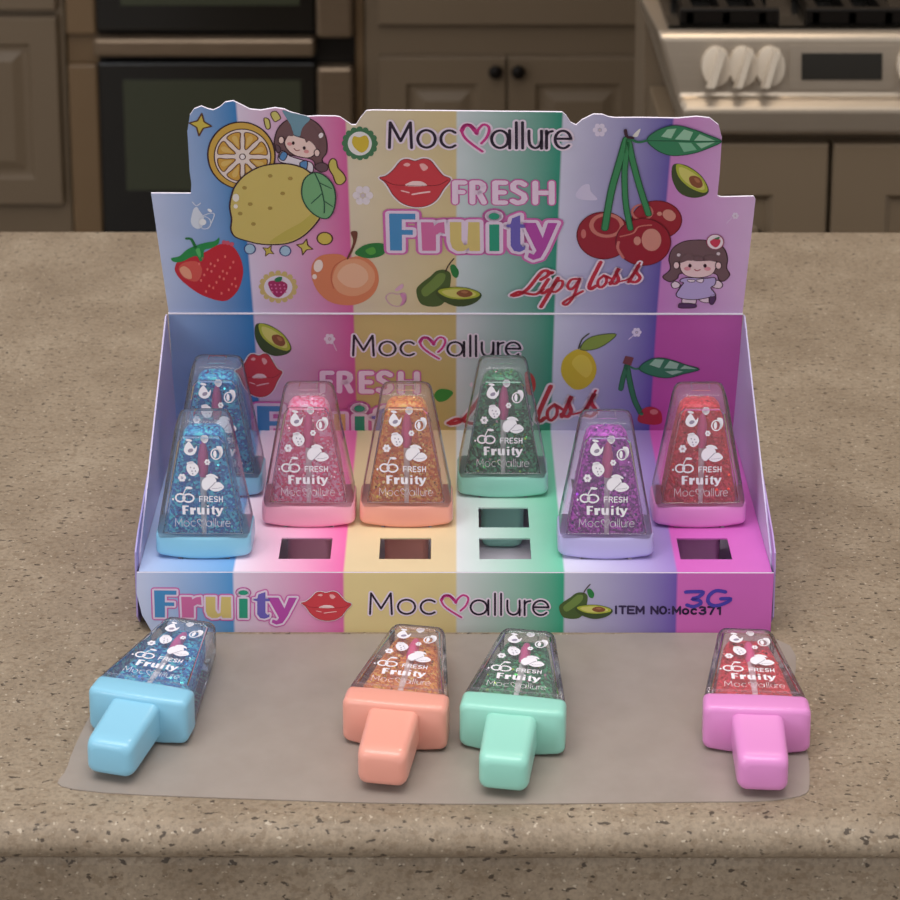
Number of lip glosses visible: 11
